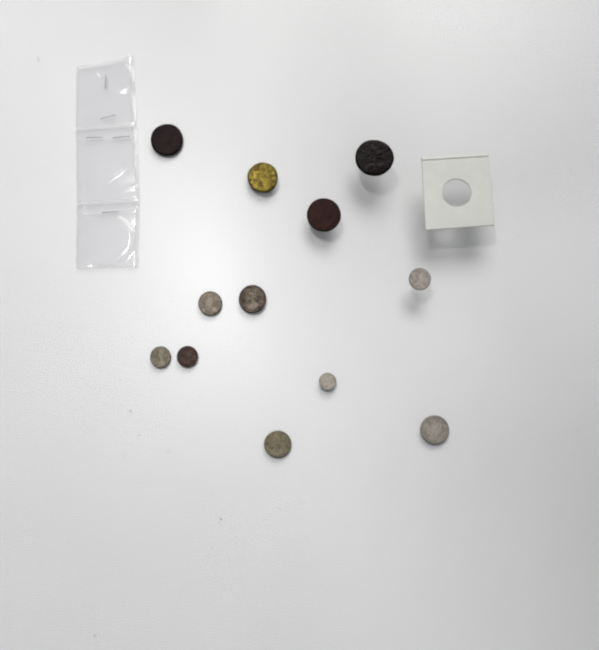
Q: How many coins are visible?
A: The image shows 12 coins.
